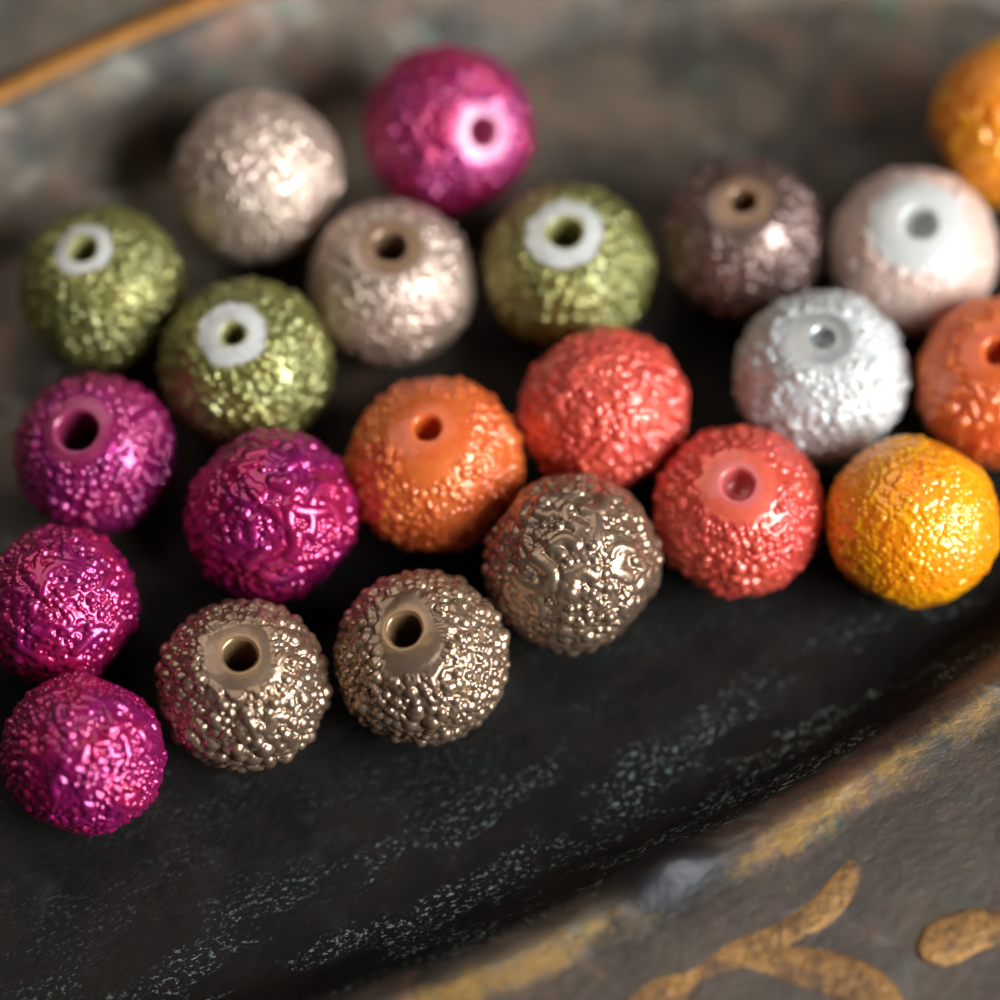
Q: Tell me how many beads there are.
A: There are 22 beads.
